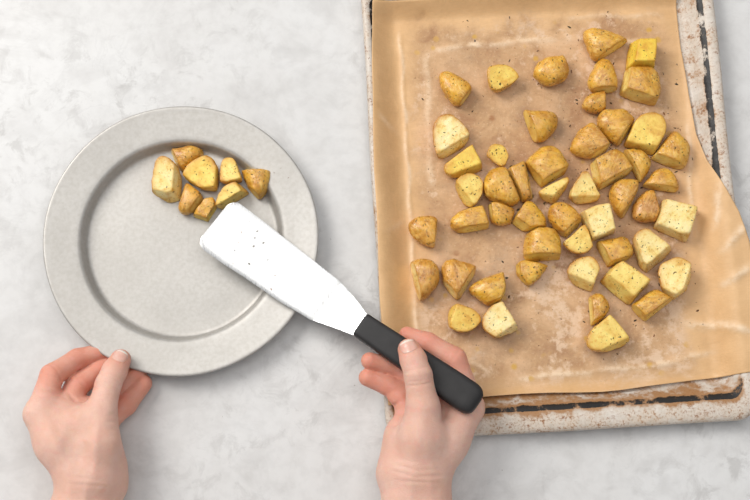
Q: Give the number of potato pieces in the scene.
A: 58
